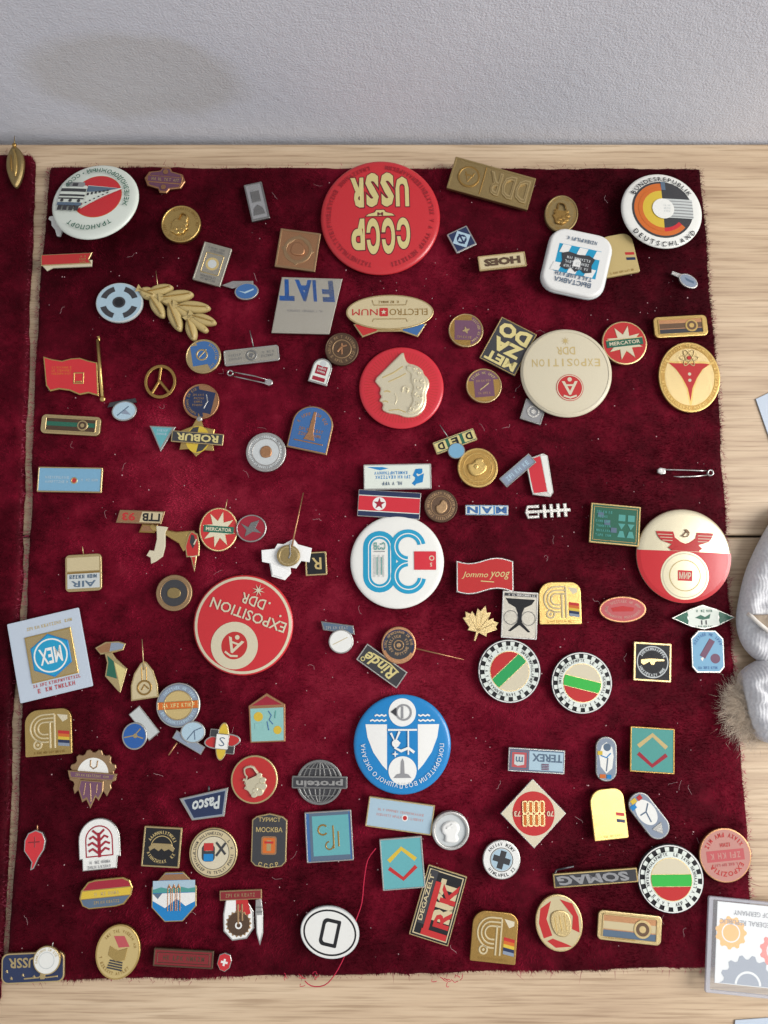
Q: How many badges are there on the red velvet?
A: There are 127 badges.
